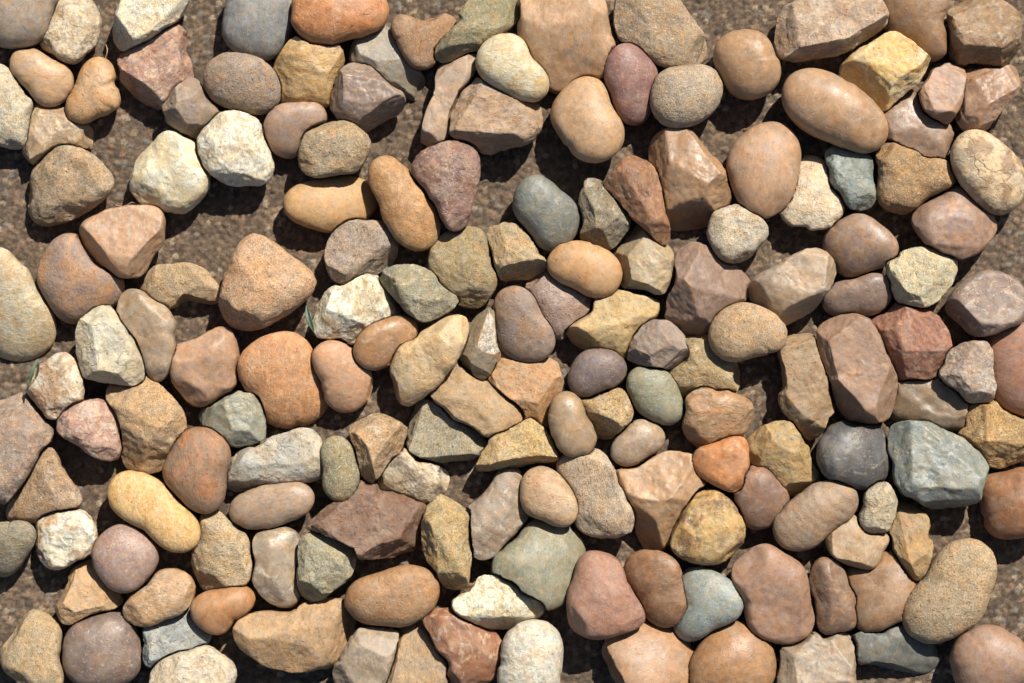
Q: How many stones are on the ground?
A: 165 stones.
